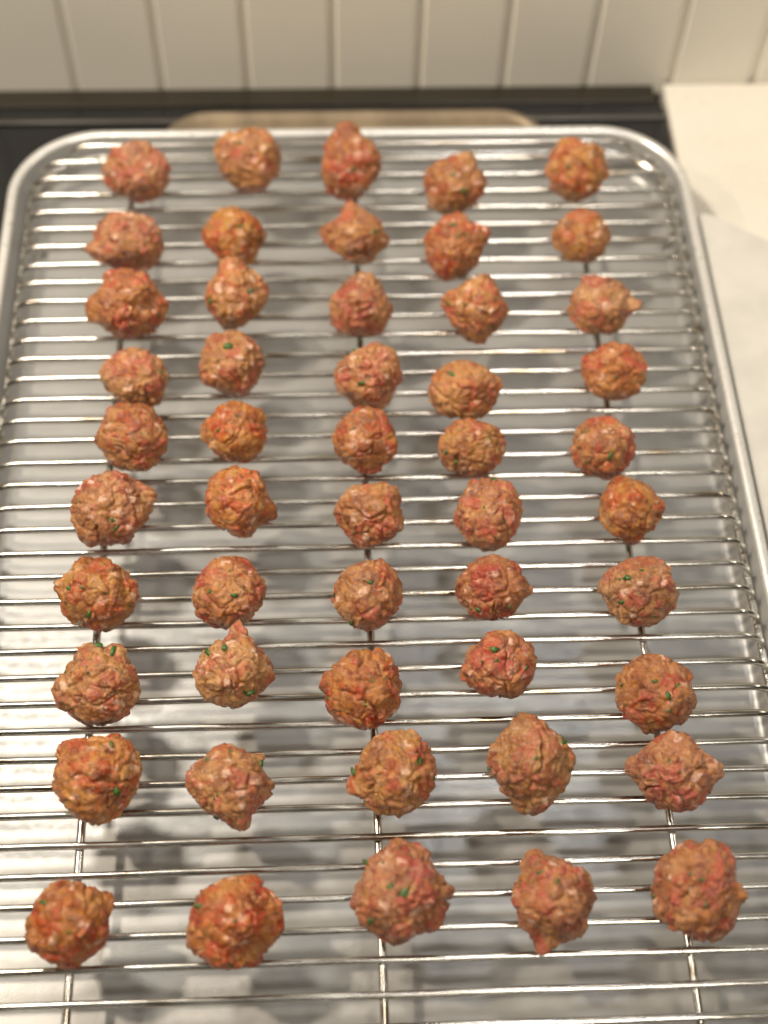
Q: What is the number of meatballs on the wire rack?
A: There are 50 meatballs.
